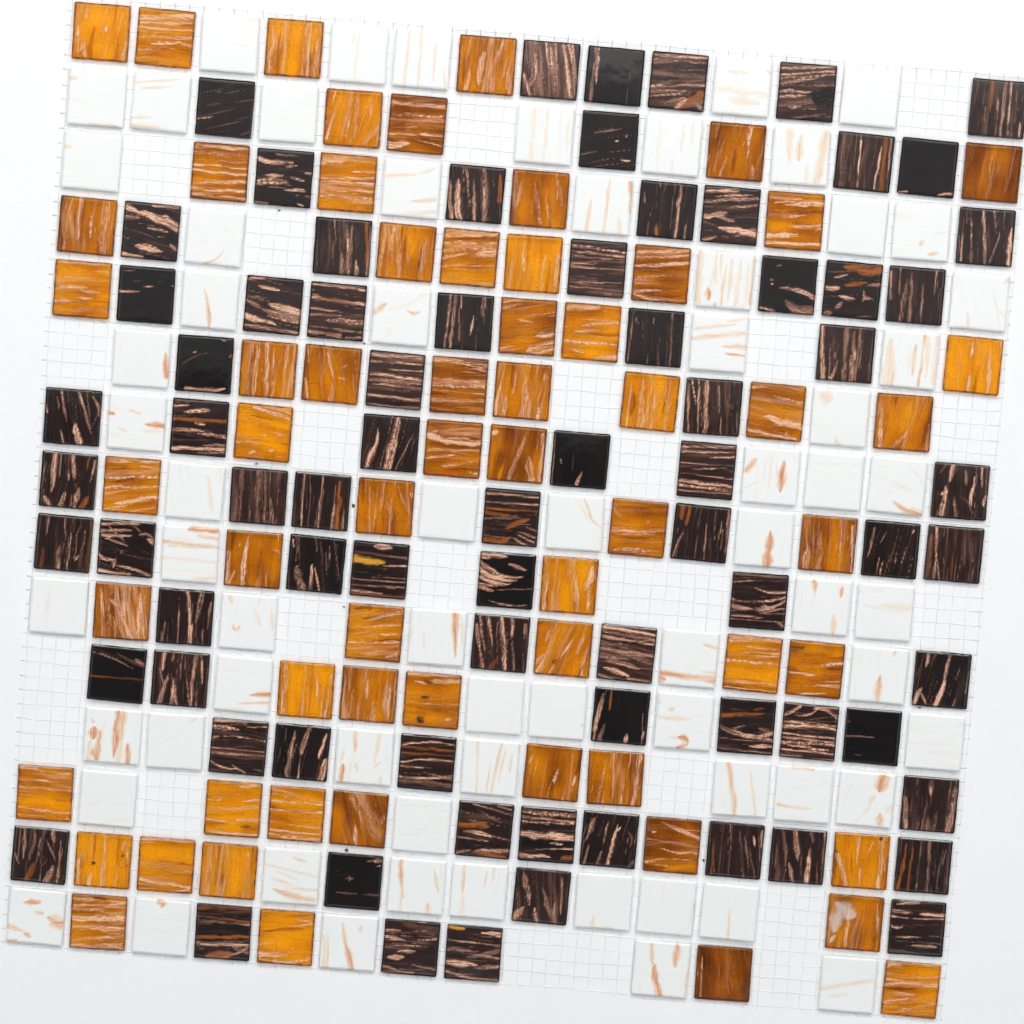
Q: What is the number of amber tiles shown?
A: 61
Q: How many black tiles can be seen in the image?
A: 75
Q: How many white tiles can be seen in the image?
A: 66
